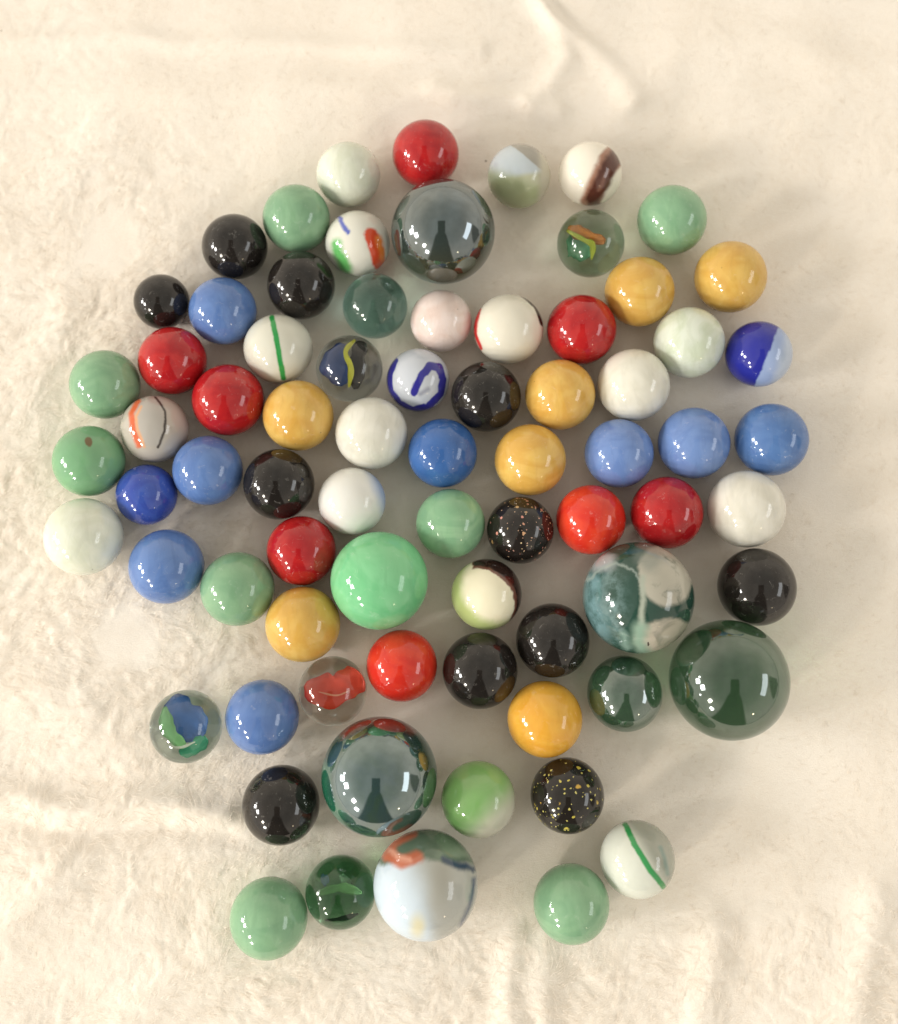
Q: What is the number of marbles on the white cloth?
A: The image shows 75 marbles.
